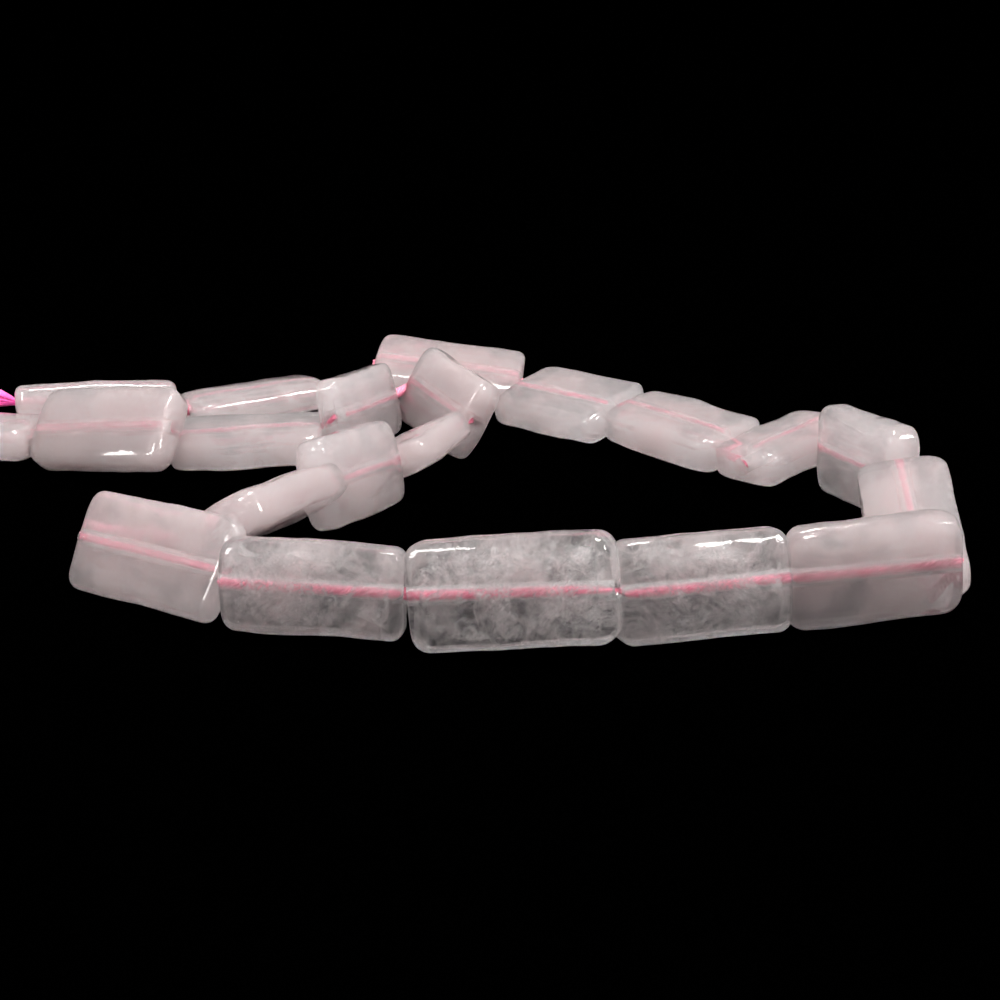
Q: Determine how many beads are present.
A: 21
